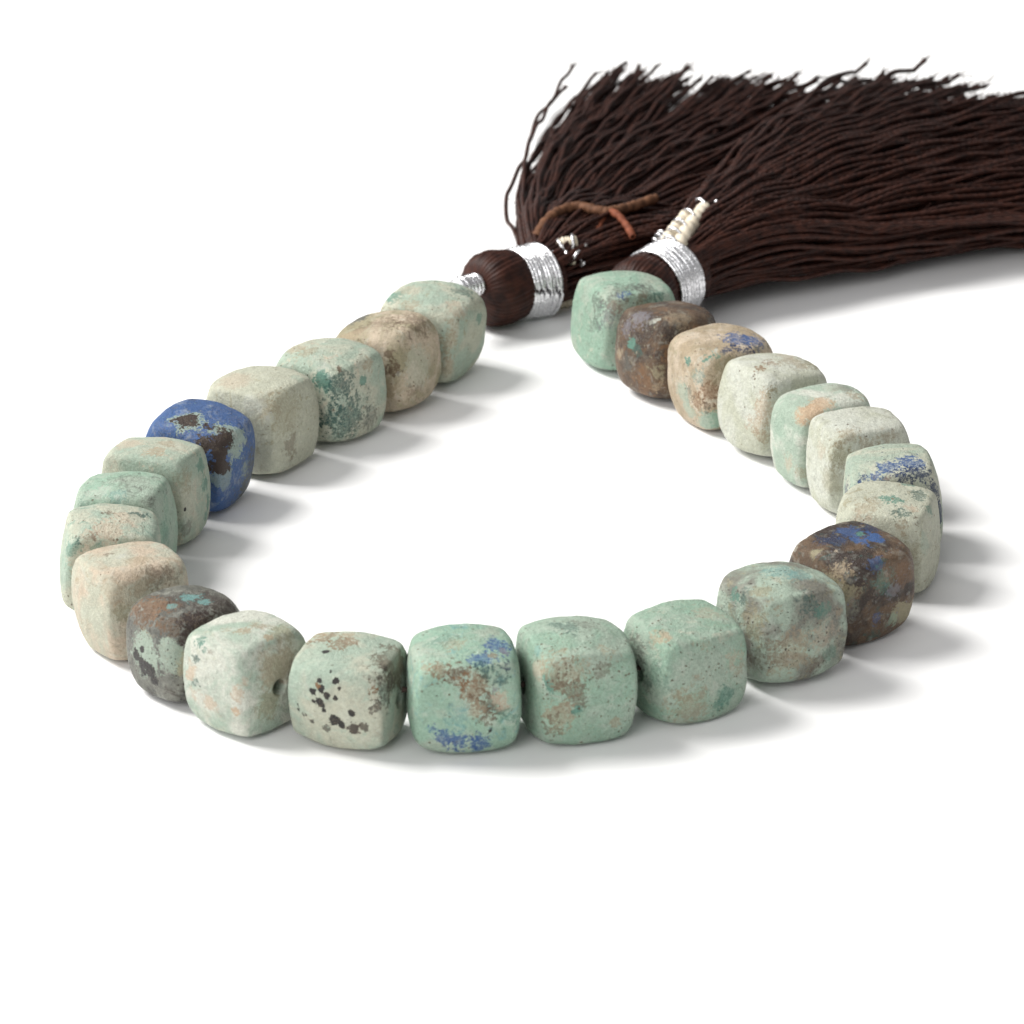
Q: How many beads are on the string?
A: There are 25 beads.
